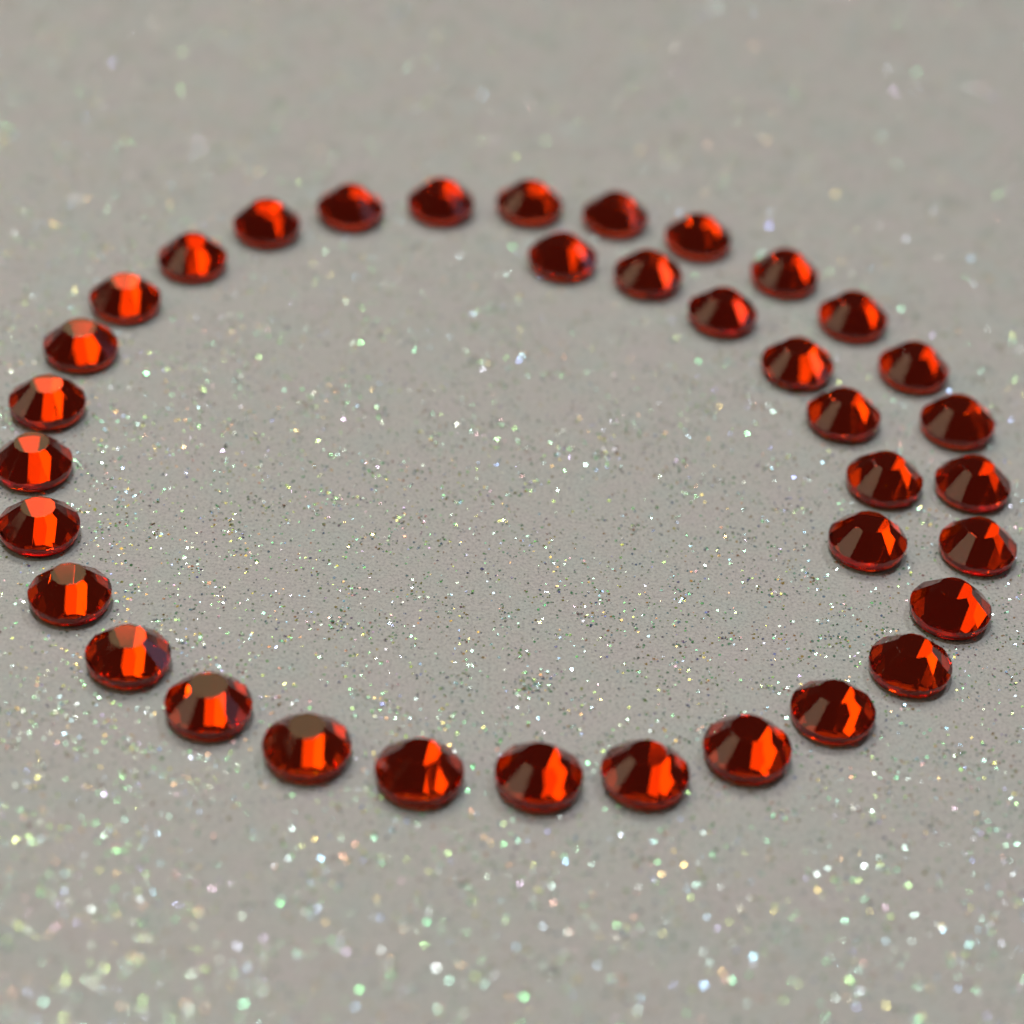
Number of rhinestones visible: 36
